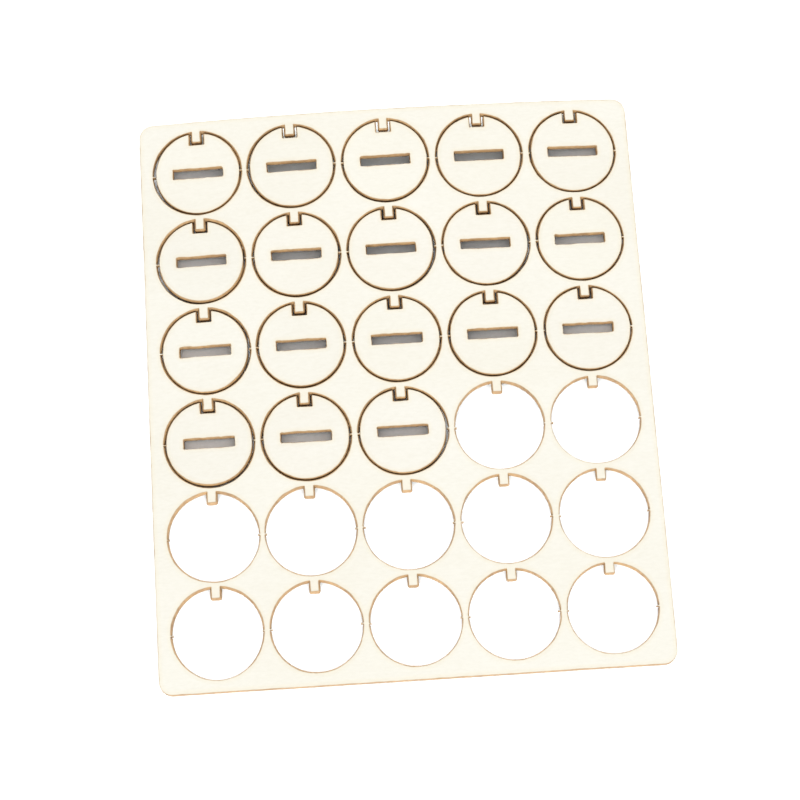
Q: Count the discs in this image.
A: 18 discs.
